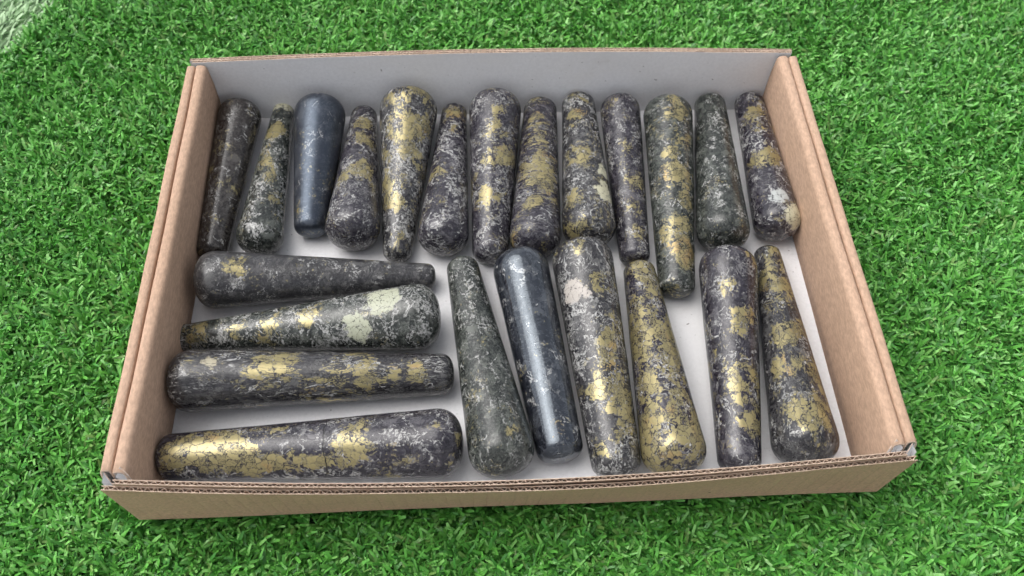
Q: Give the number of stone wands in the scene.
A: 23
